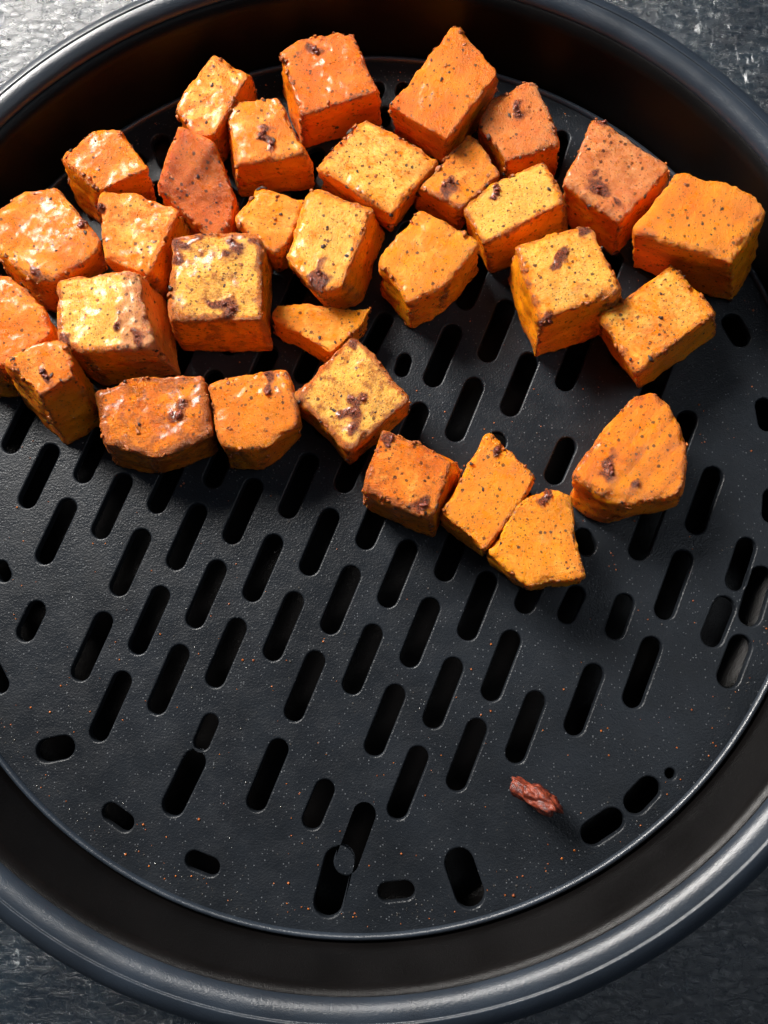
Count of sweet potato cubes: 31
